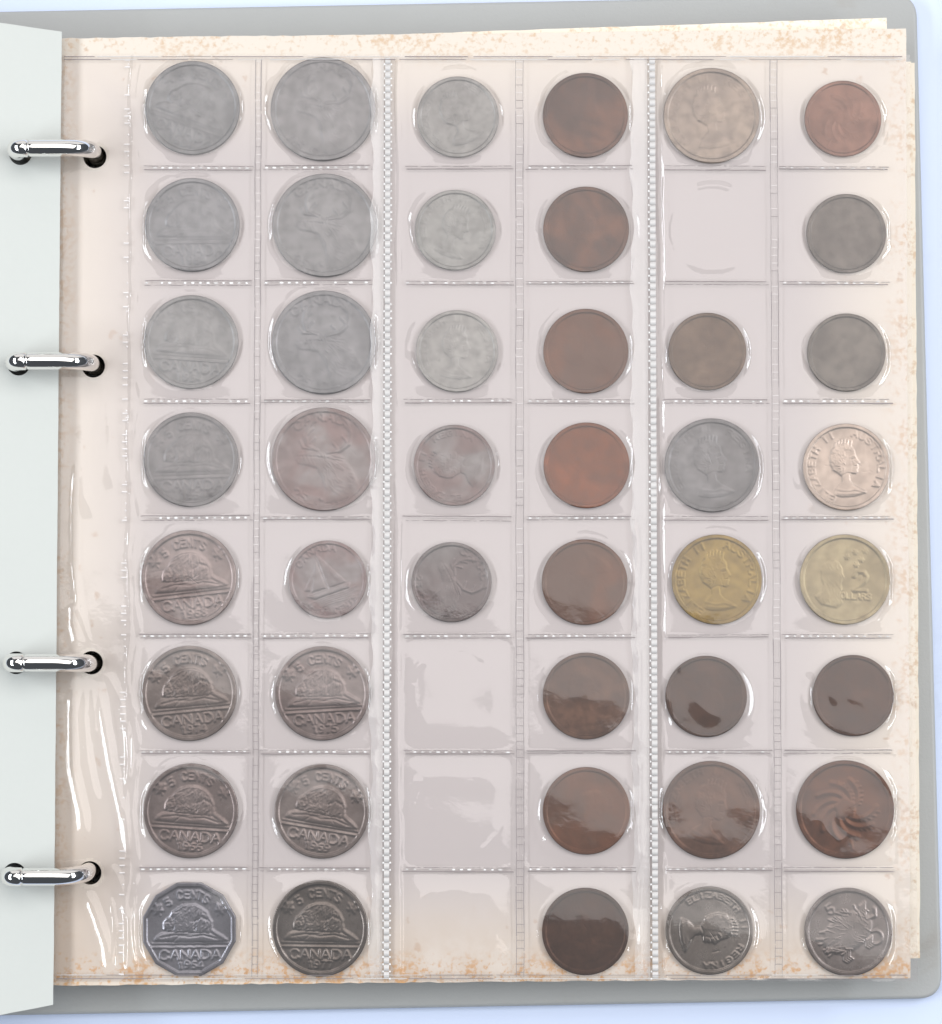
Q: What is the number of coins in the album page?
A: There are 44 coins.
